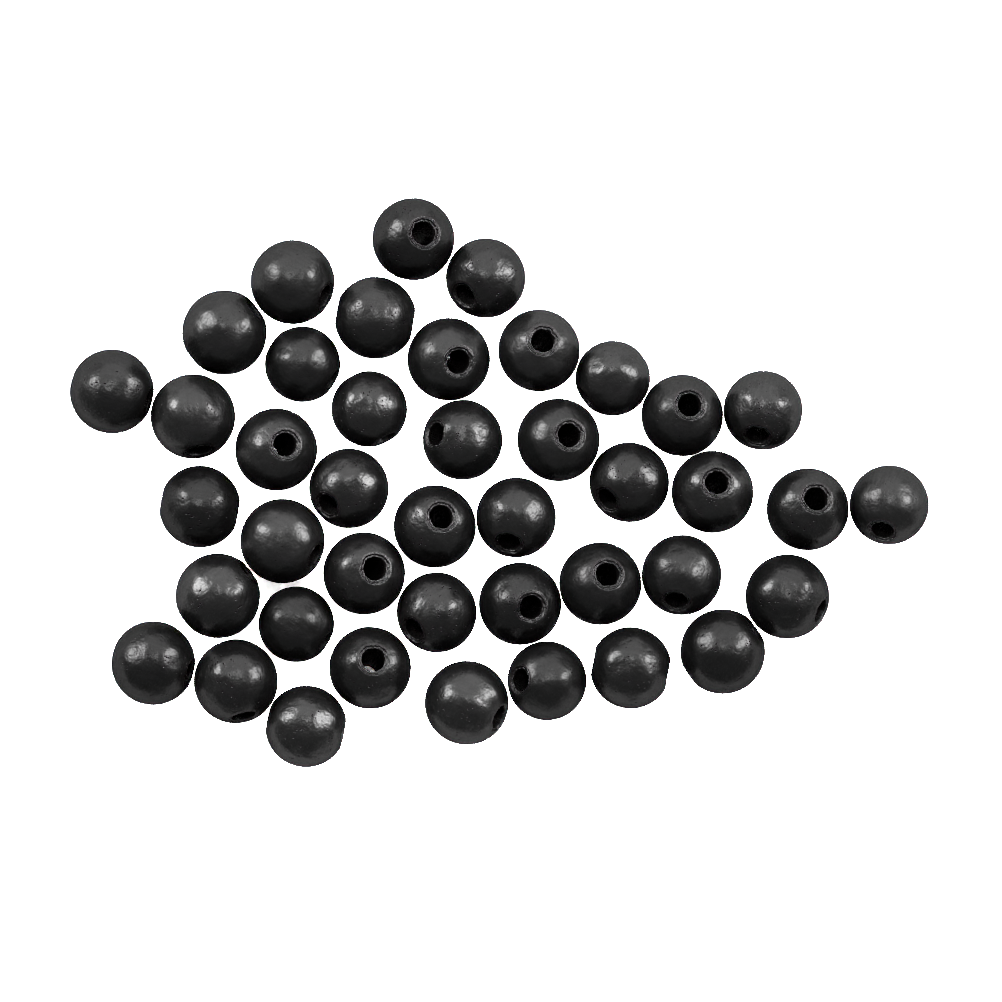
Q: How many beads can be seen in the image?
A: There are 42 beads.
